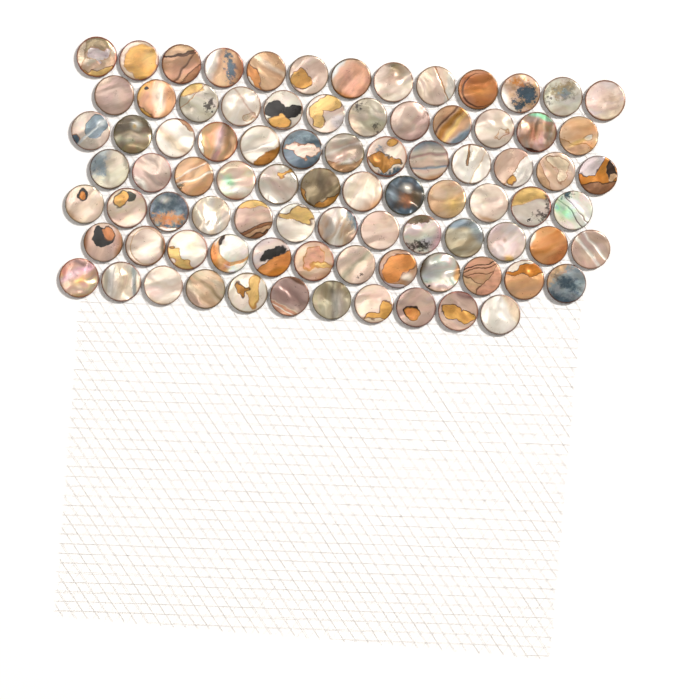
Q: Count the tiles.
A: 86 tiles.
